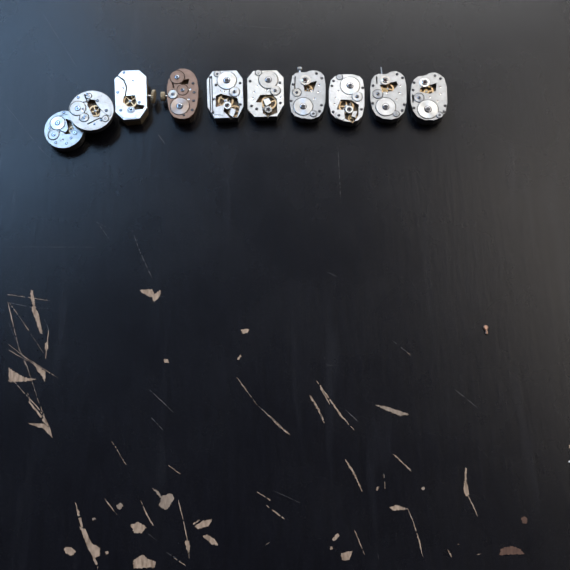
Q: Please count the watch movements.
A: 10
